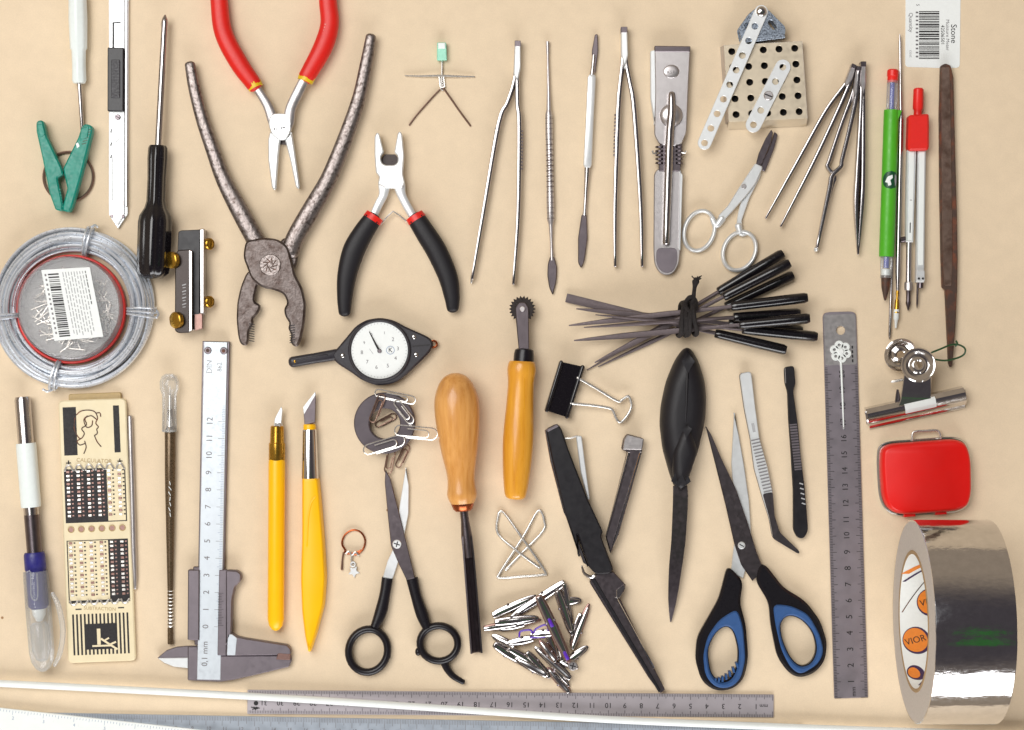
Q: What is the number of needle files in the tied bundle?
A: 9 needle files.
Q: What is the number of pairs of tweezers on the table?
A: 7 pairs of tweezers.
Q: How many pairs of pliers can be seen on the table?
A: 3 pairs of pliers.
